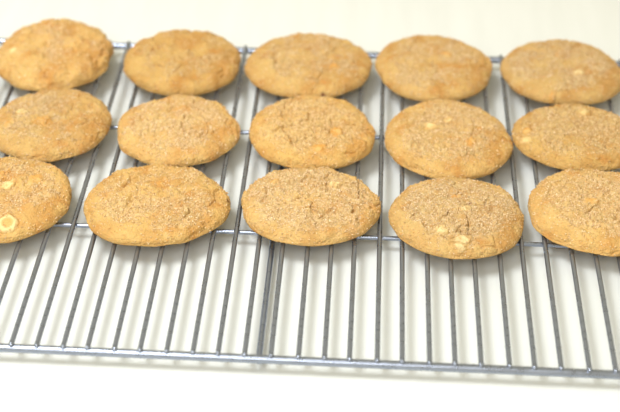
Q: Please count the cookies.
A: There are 15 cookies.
